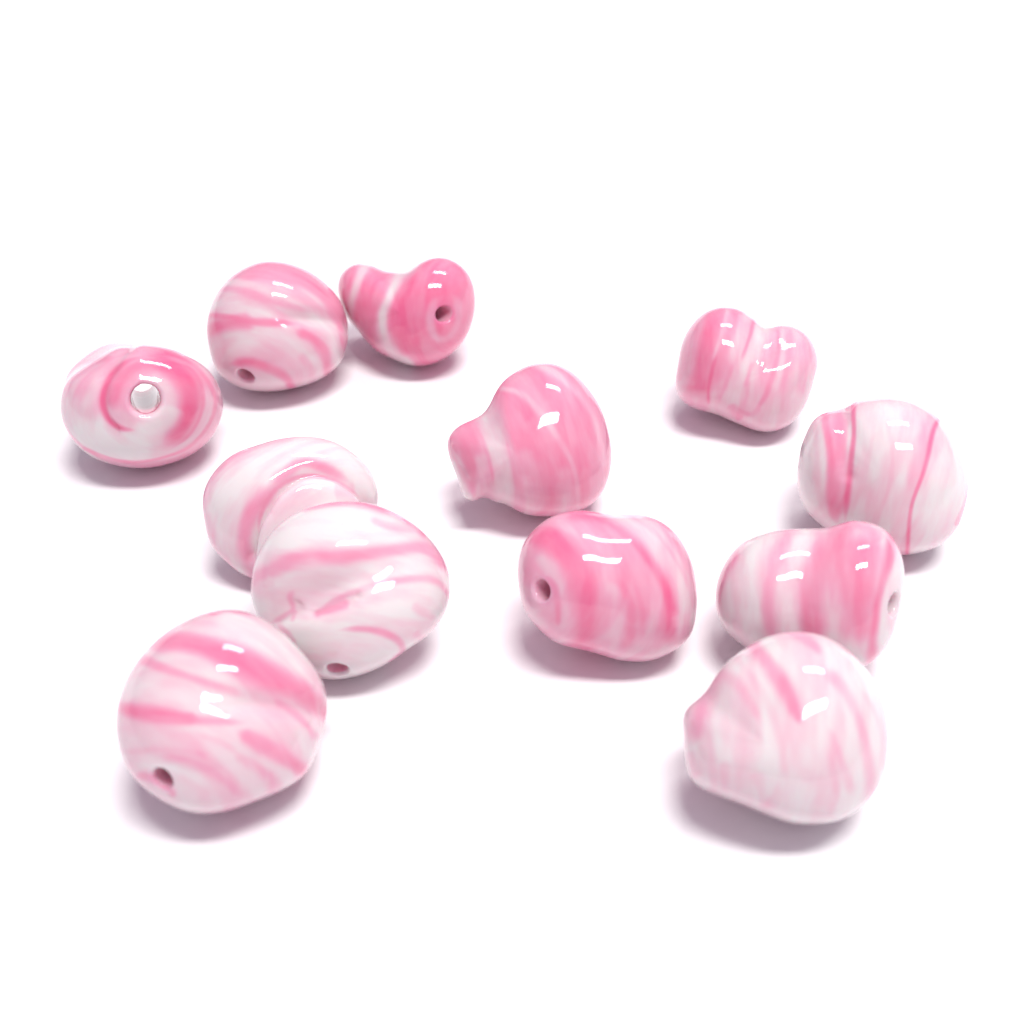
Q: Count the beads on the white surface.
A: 12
